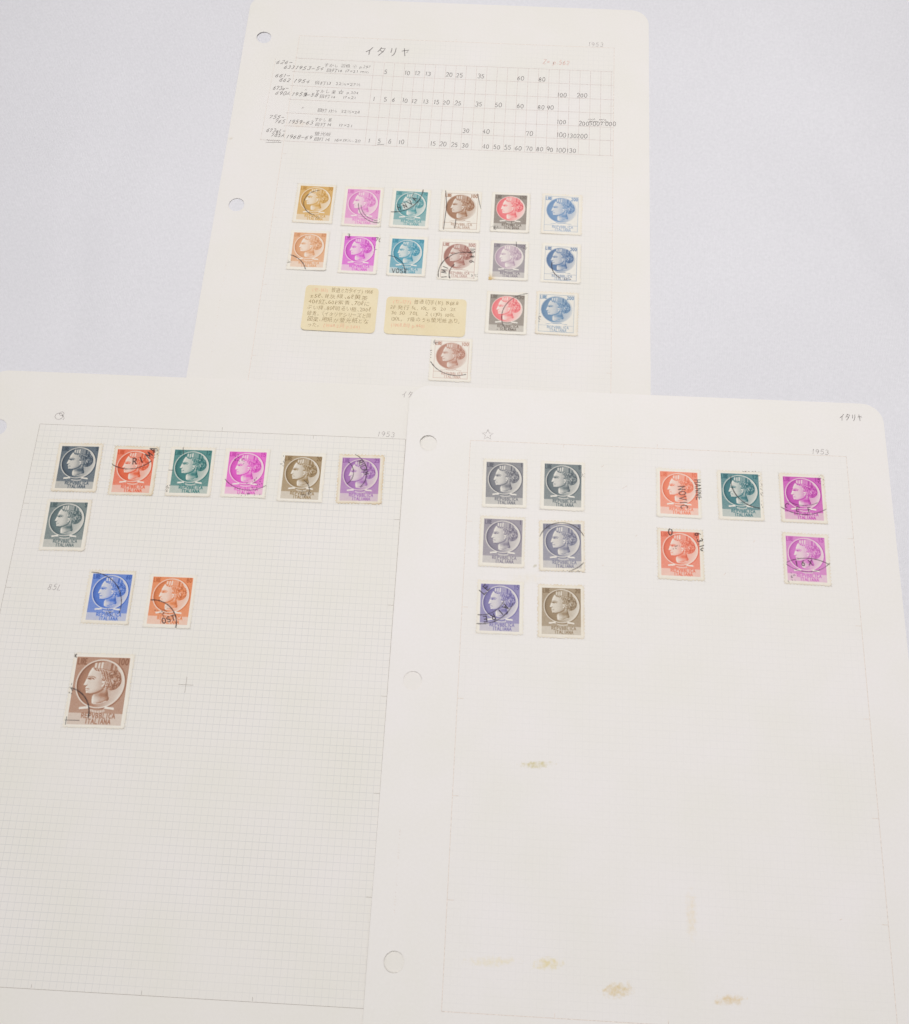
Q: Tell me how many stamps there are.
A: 36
